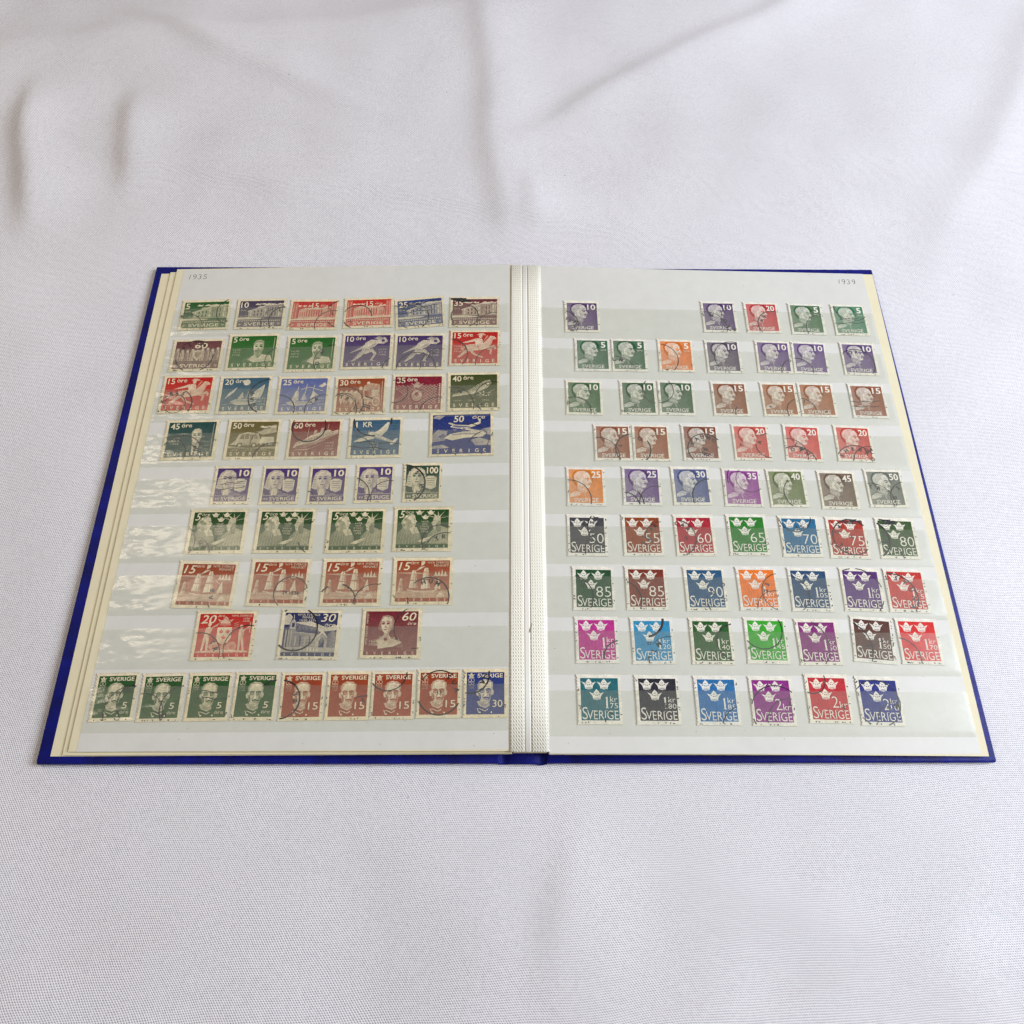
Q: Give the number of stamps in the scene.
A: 107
